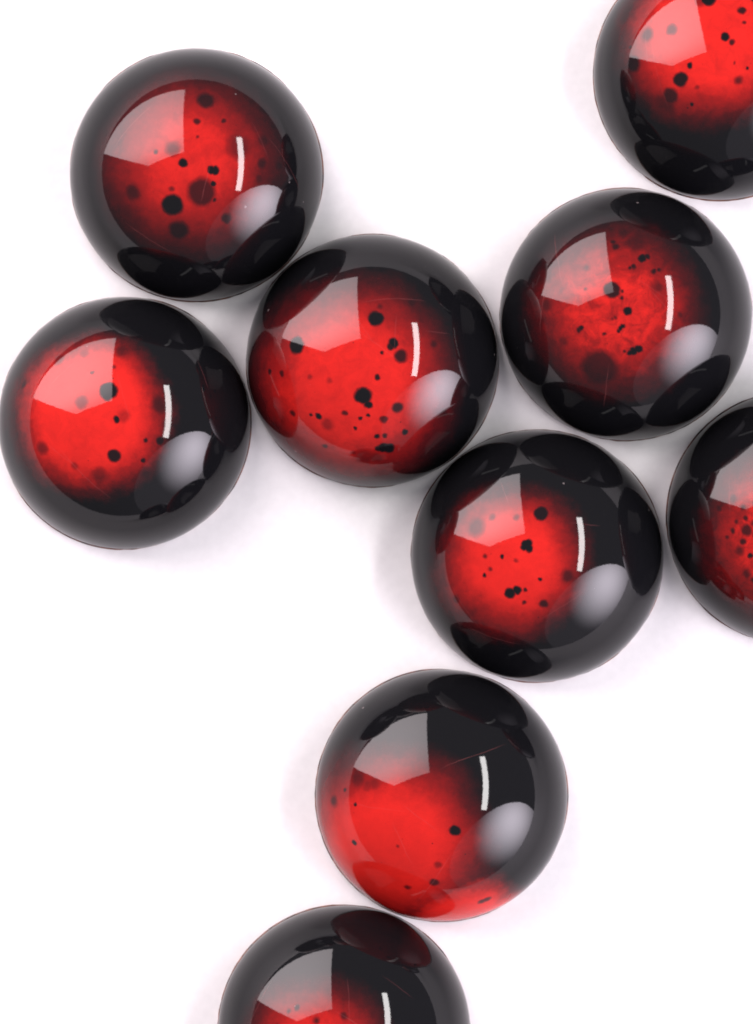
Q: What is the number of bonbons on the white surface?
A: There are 9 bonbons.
